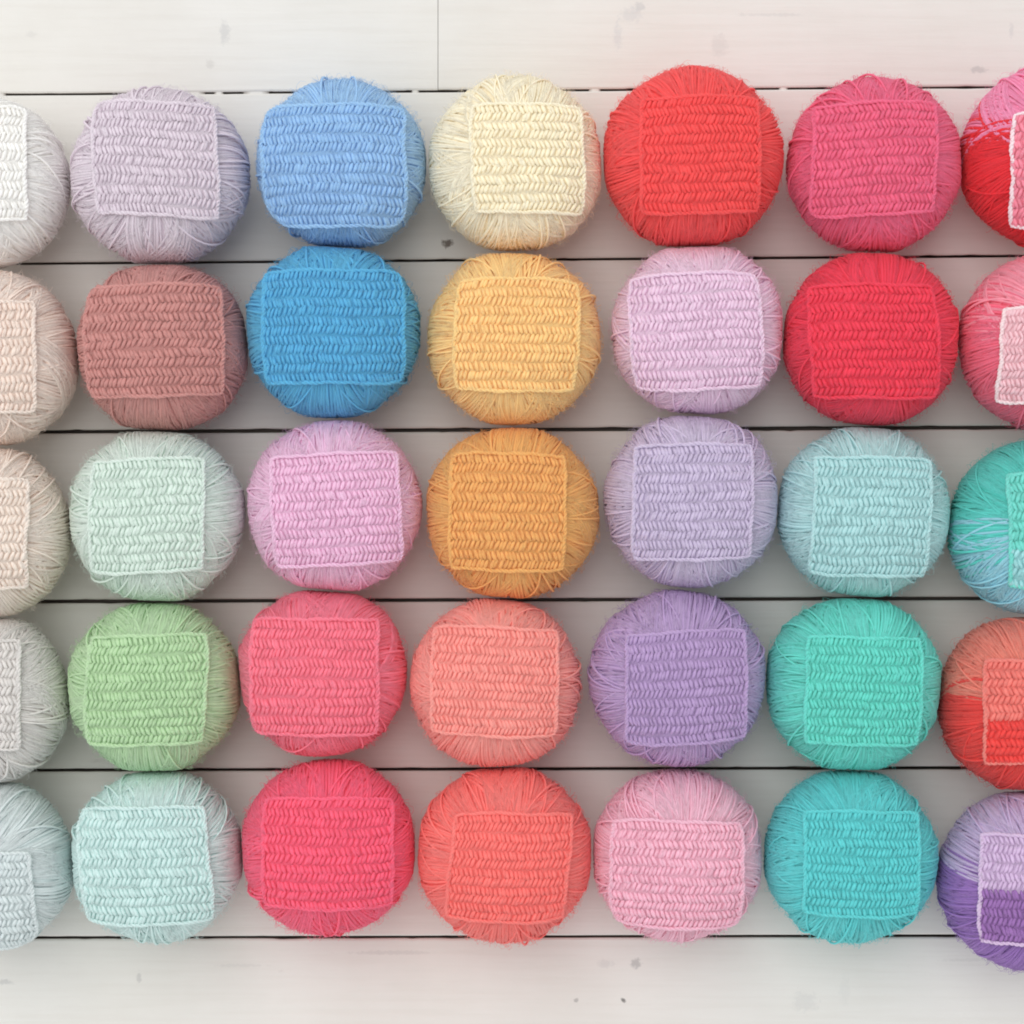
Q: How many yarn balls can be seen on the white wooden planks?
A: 35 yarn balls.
